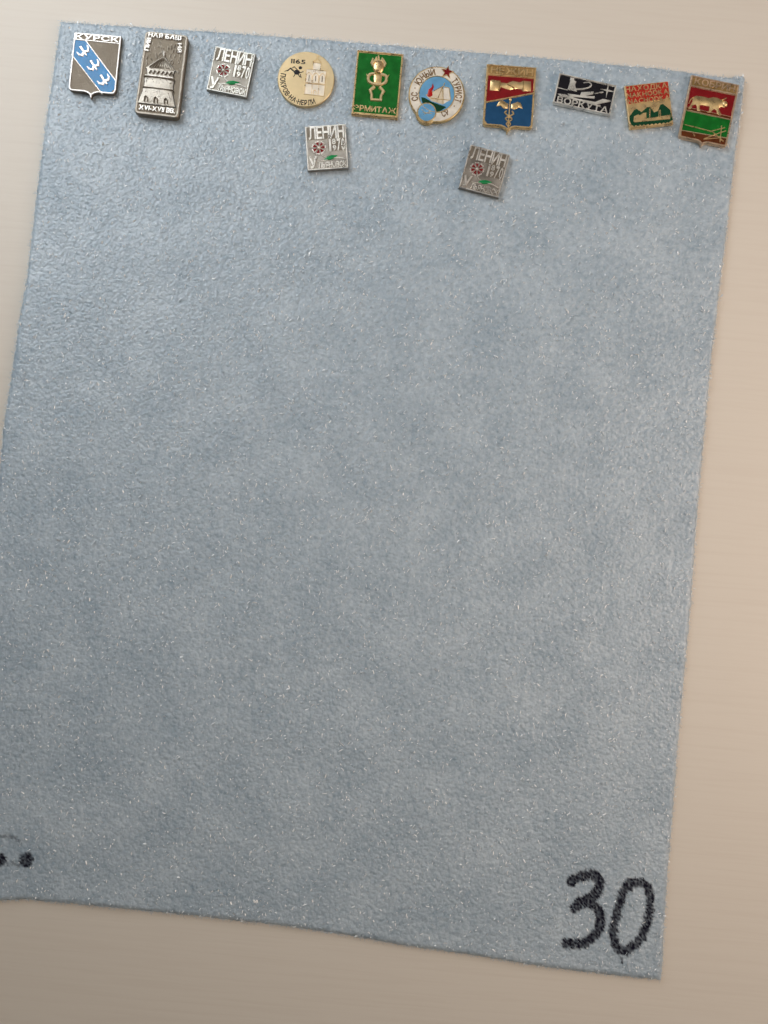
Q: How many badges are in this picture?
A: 12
